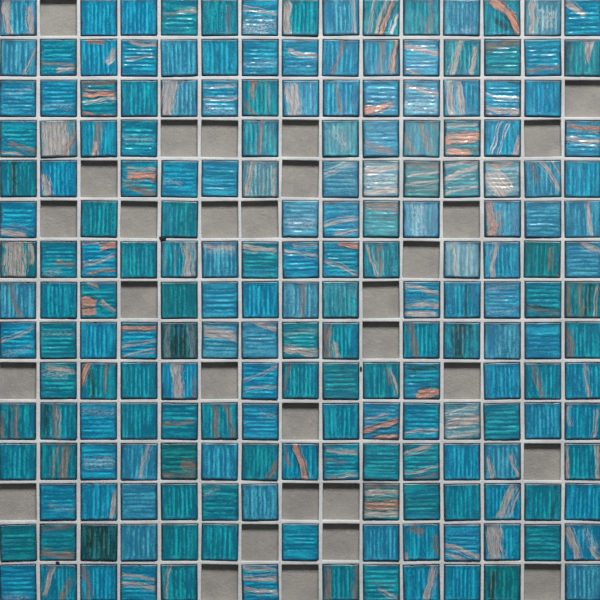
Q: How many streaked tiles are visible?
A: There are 126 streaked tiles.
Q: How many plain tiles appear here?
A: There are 69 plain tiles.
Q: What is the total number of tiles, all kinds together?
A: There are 195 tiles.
